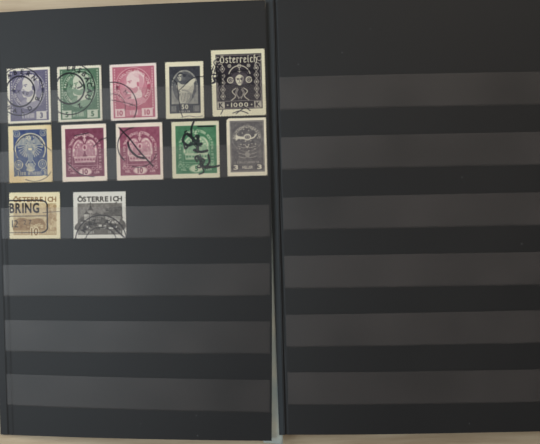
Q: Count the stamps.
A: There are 12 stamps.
